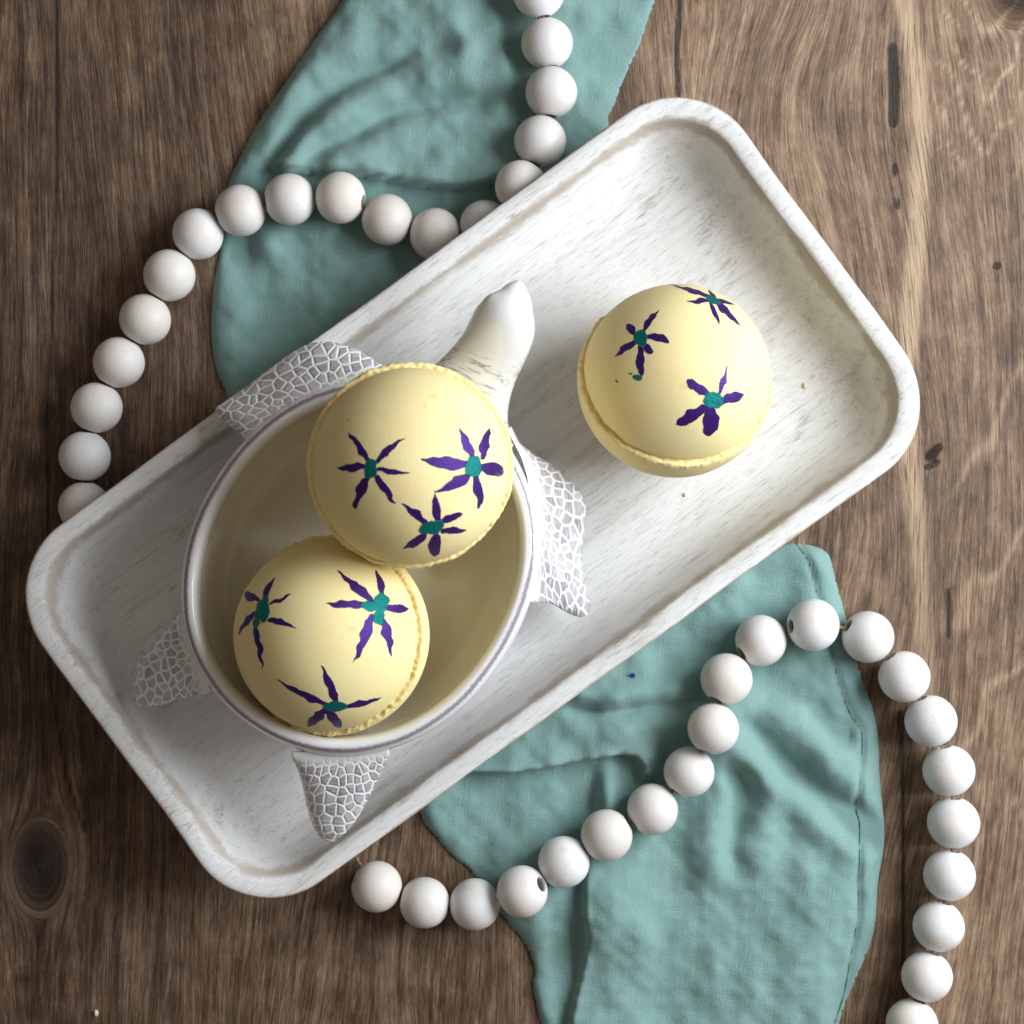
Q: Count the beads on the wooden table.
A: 39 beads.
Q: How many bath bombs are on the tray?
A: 3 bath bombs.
